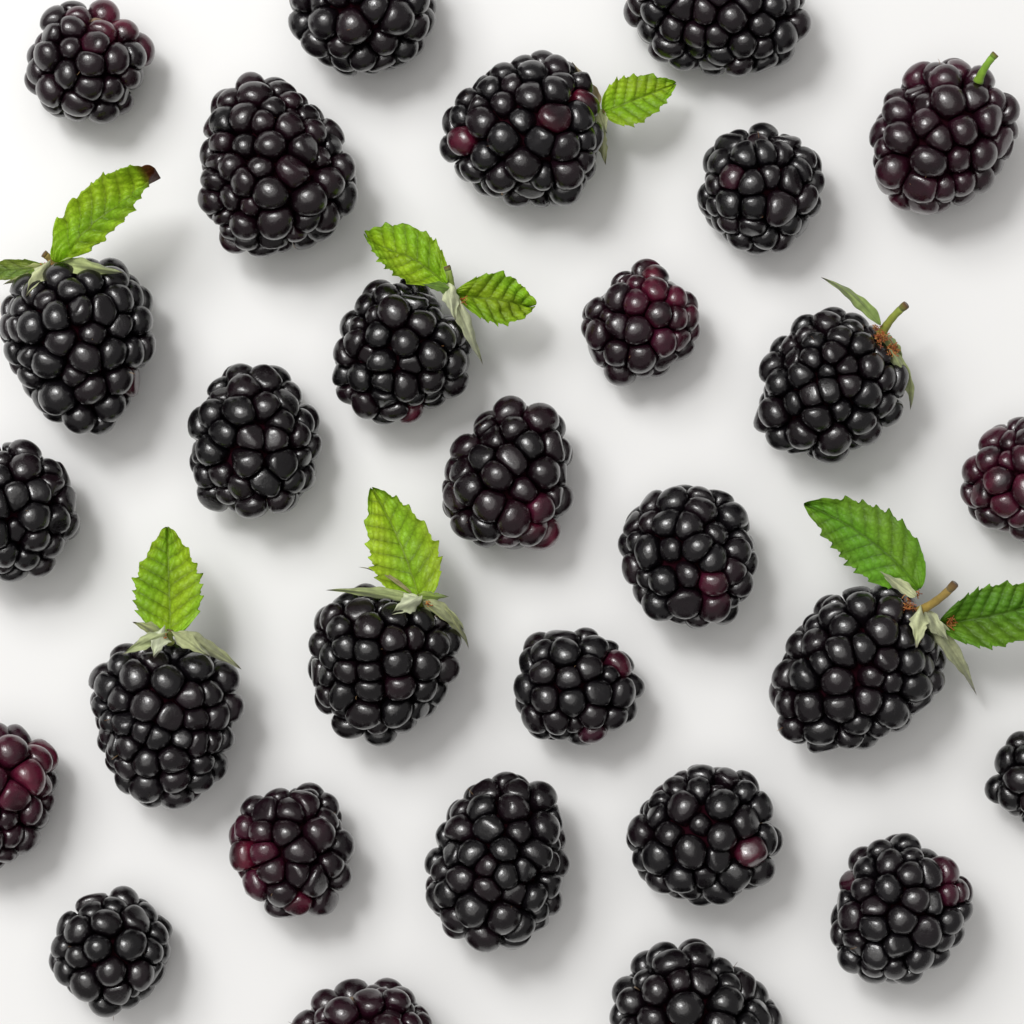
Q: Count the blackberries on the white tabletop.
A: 29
